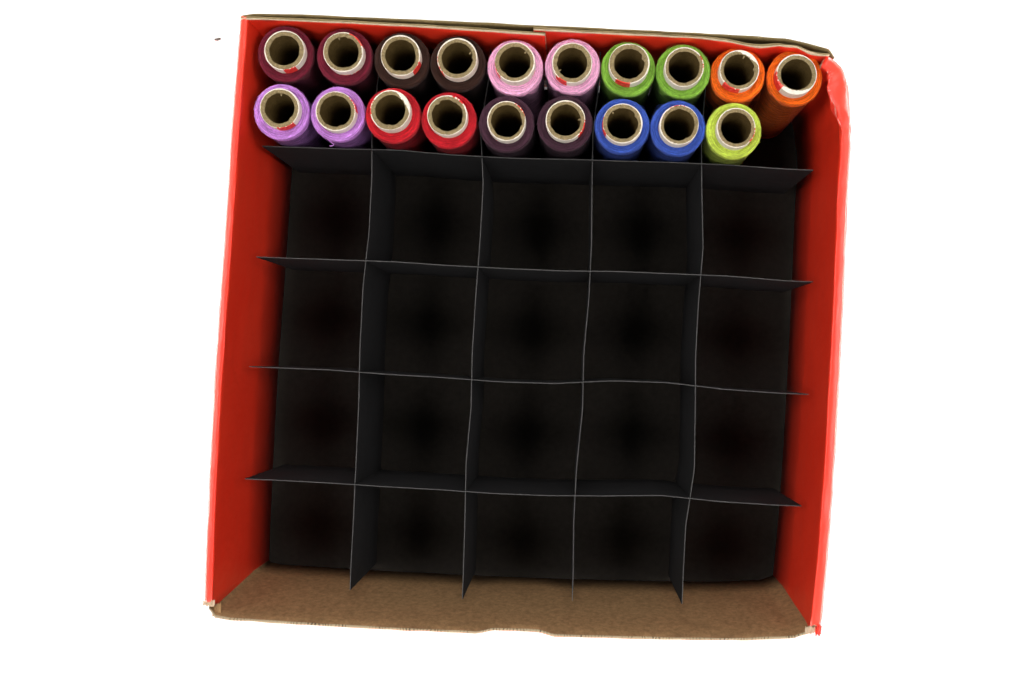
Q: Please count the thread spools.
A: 19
